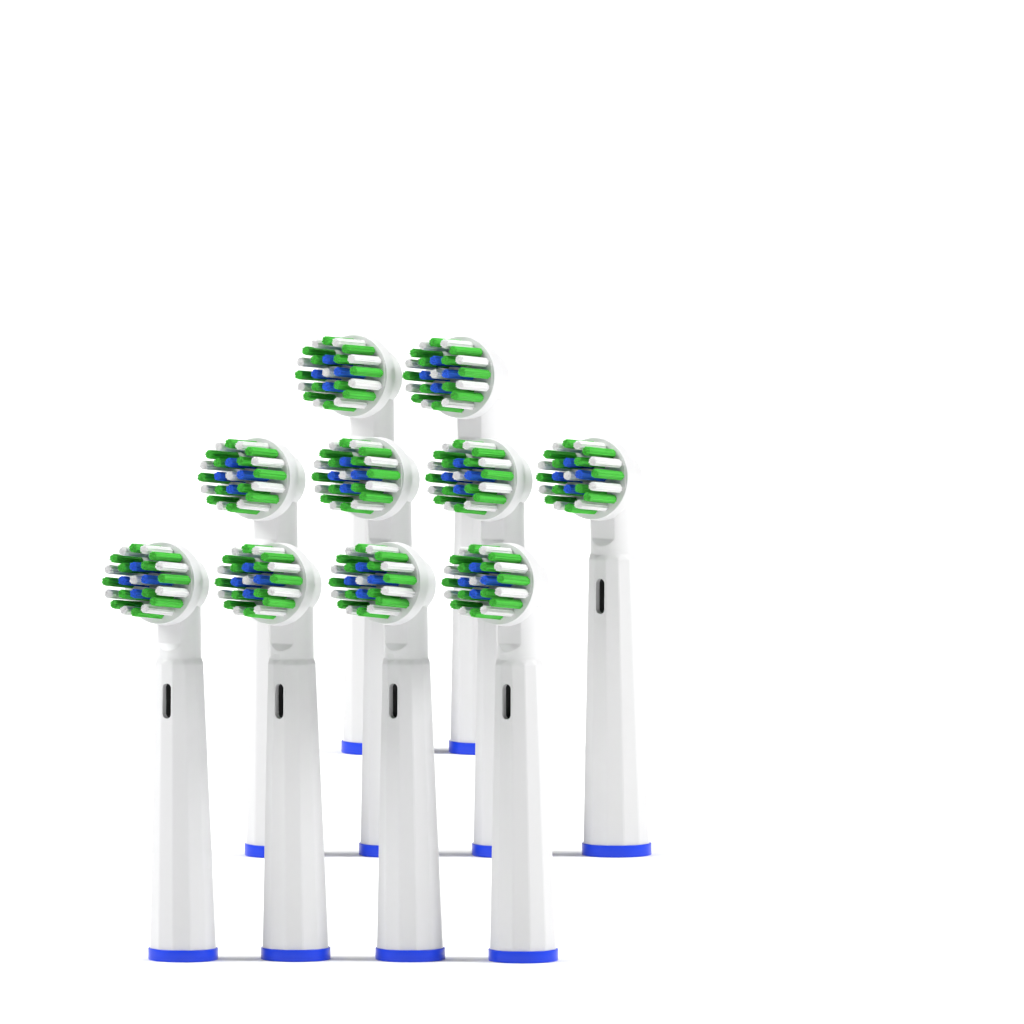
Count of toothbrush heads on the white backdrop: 10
